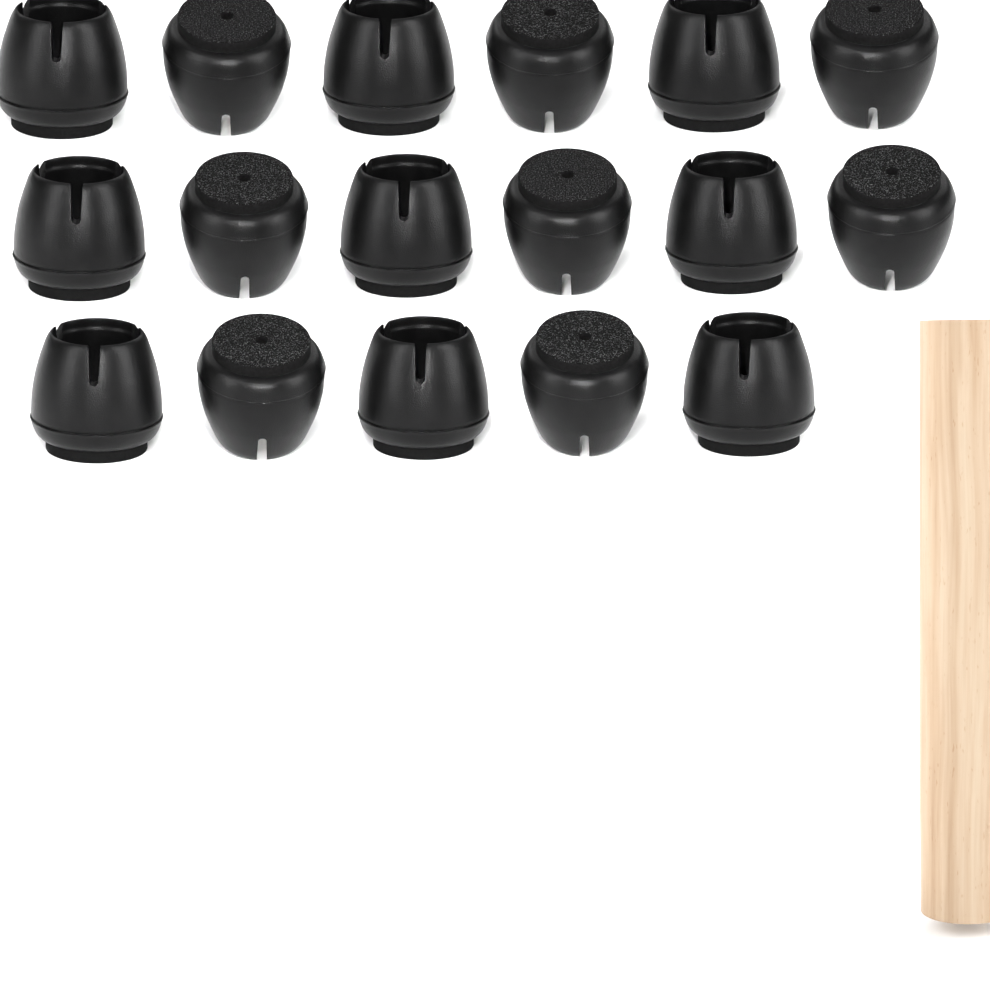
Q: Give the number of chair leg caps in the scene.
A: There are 17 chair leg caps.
